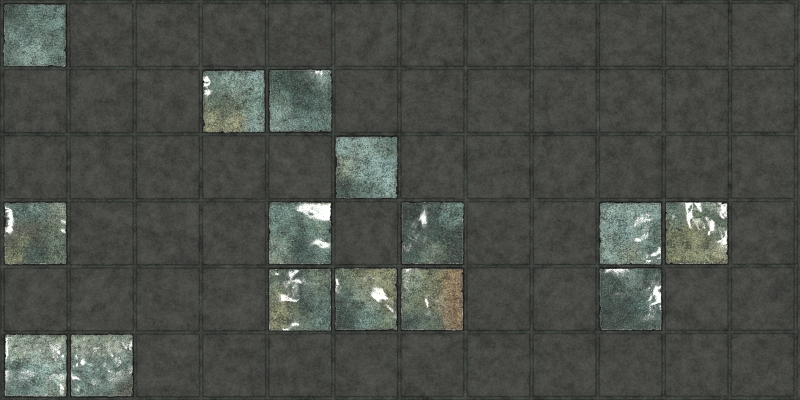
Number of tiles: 15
